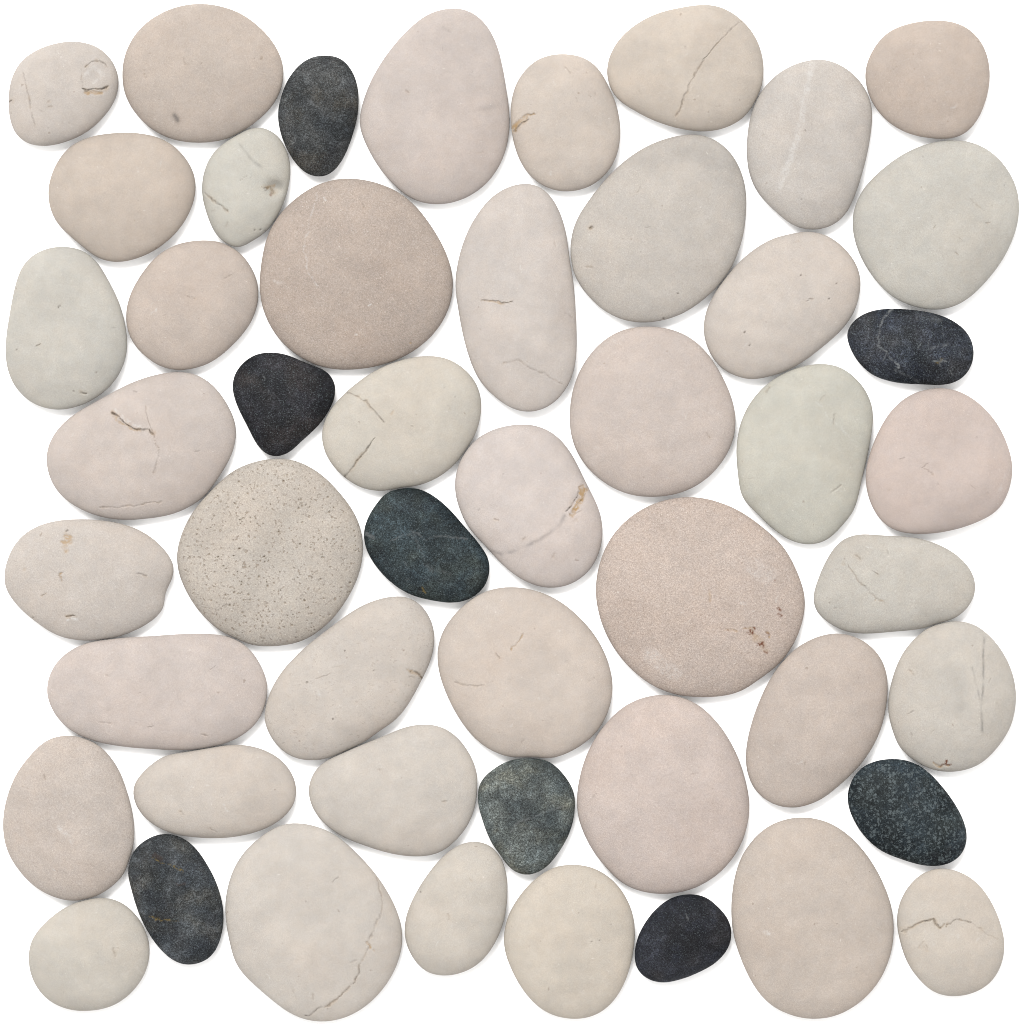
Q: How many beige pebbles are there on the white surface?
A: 41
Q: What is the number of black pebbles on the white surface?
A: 8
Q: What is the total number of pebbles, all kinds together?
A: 49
